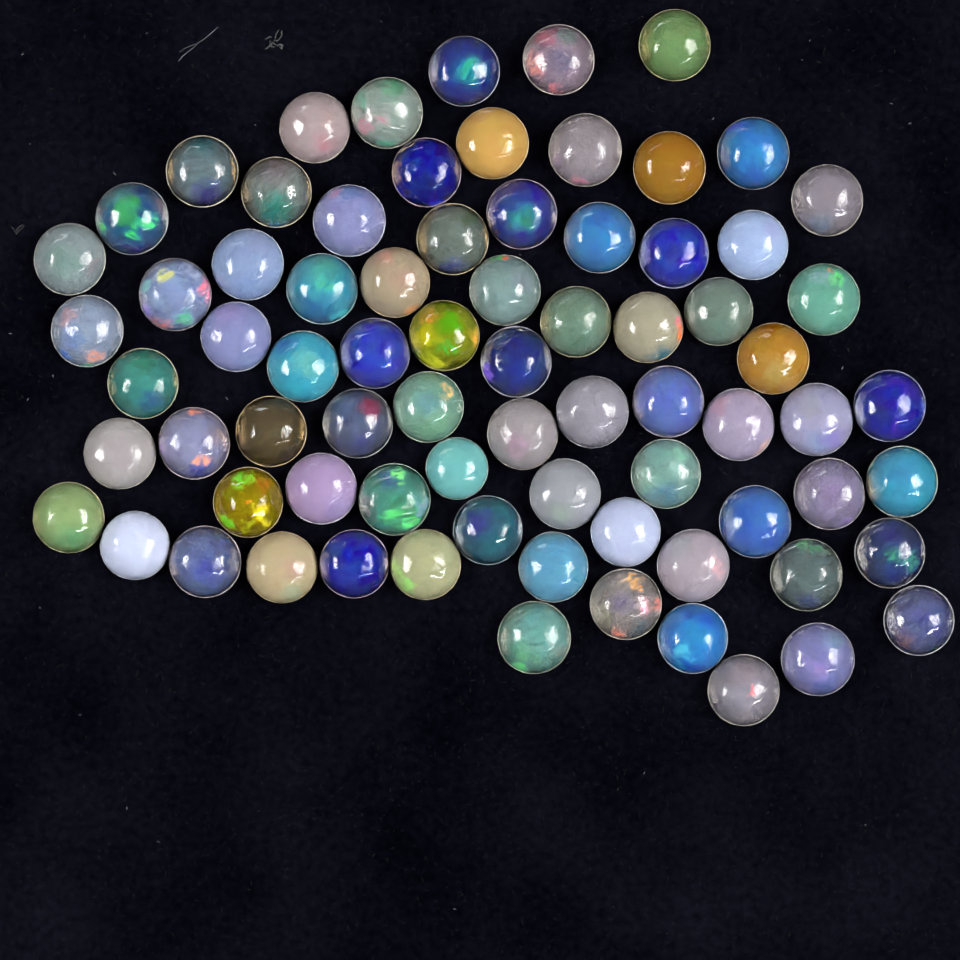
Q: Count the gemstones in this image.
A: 76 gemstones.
